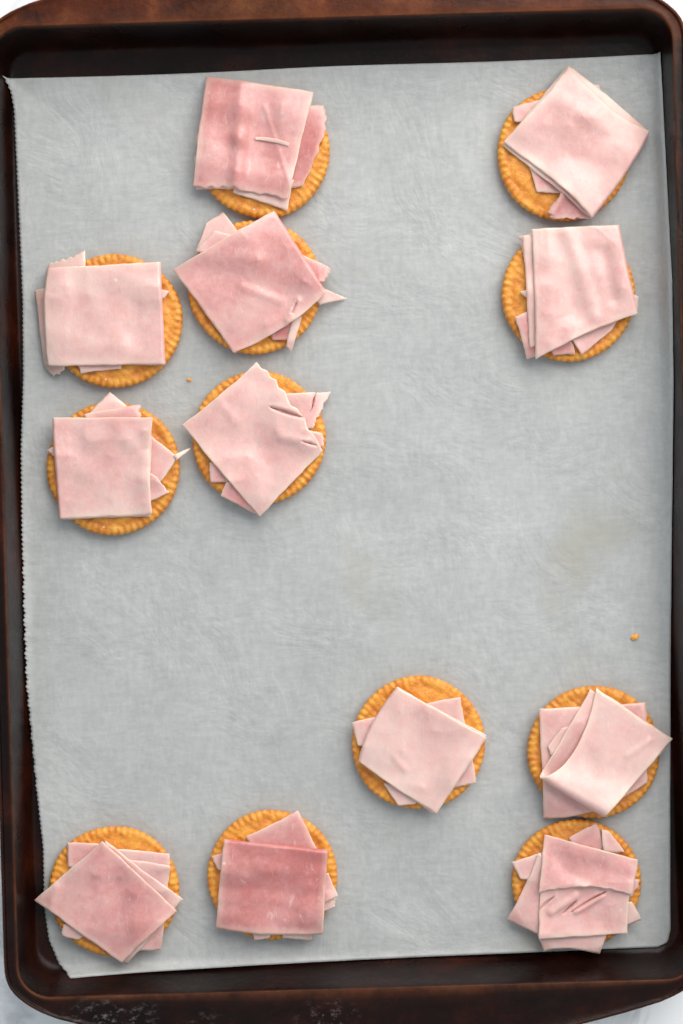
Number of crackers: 12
